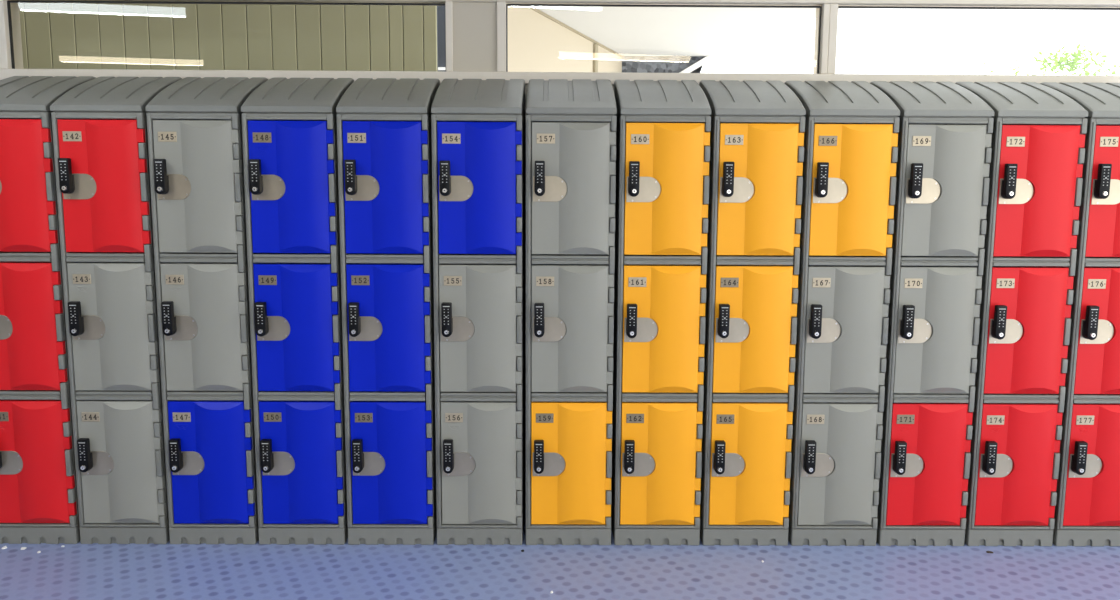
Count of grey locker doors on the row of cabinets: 12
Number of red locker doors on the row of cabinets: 11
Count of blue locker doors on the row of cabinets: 8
